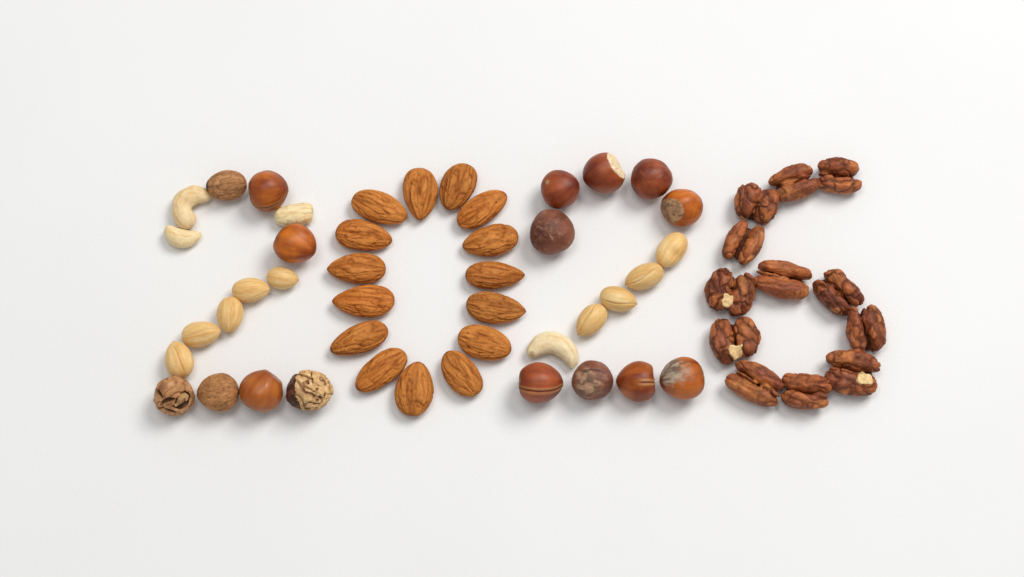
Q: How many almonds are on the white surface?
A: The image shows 15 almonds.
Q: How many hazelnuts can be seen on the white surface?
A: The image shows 12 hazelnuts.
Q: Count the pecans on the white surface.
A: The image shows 12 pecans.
